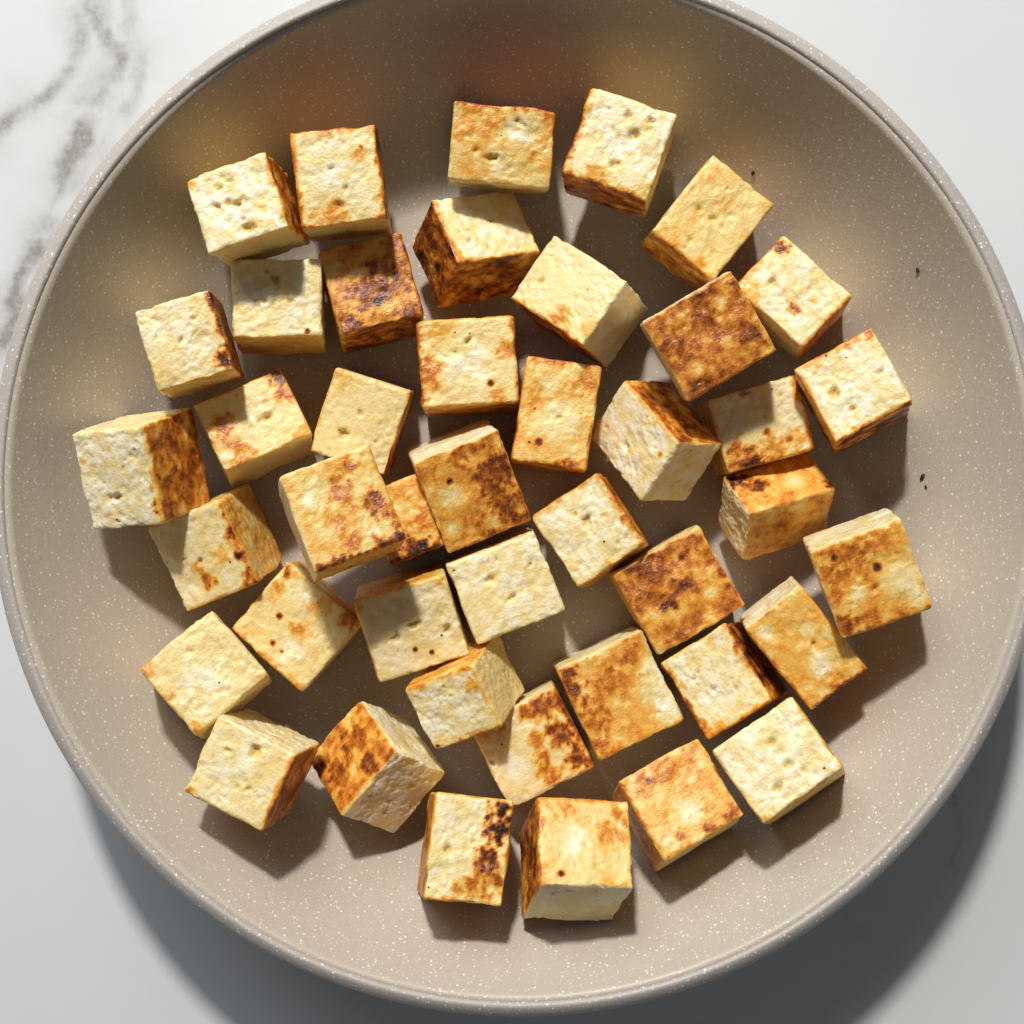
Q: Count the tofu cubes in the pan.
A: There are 43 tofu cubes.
